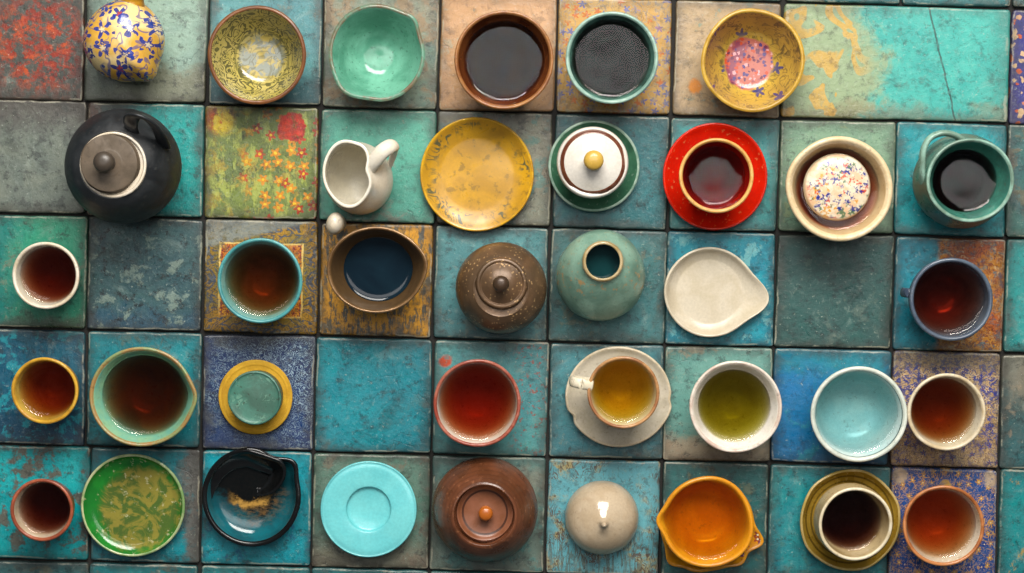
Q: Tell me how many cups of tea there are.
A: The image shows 20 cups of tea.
